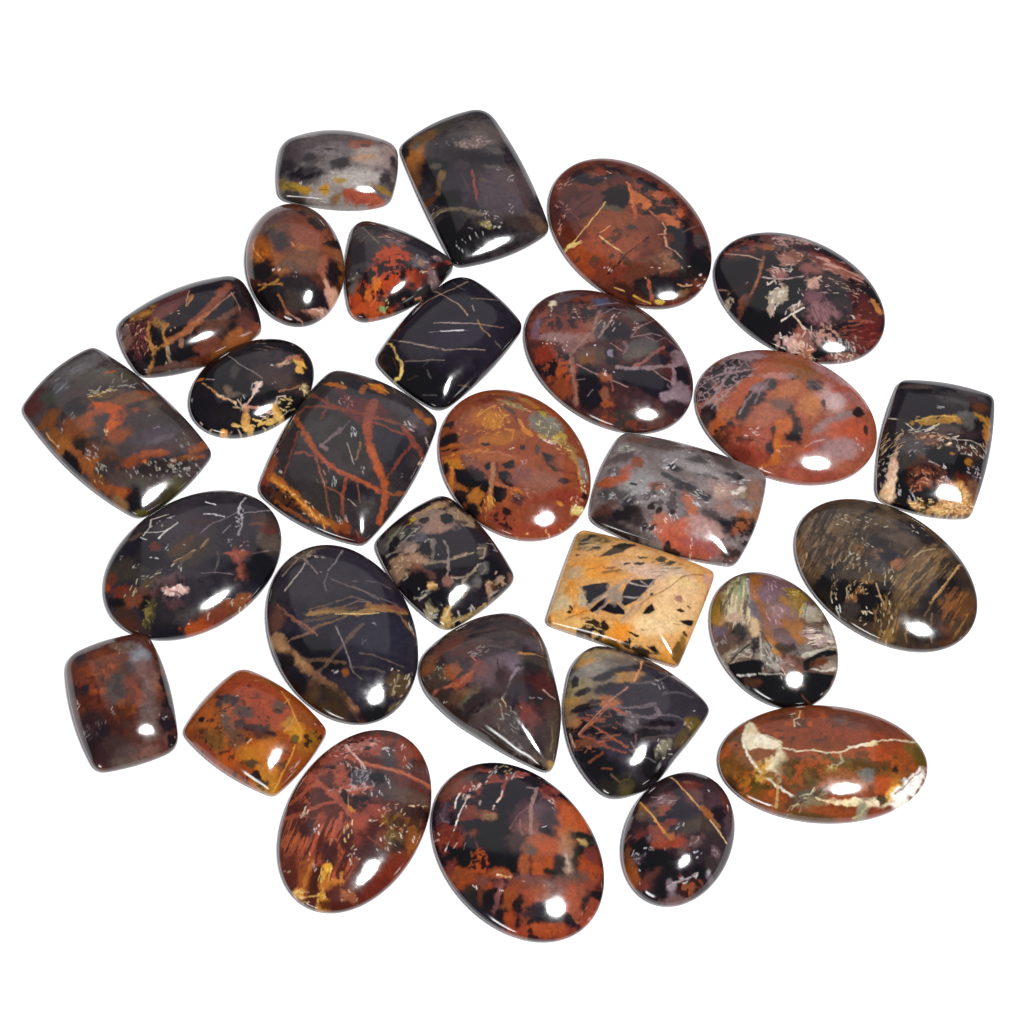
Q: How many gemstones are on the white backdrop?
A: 30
